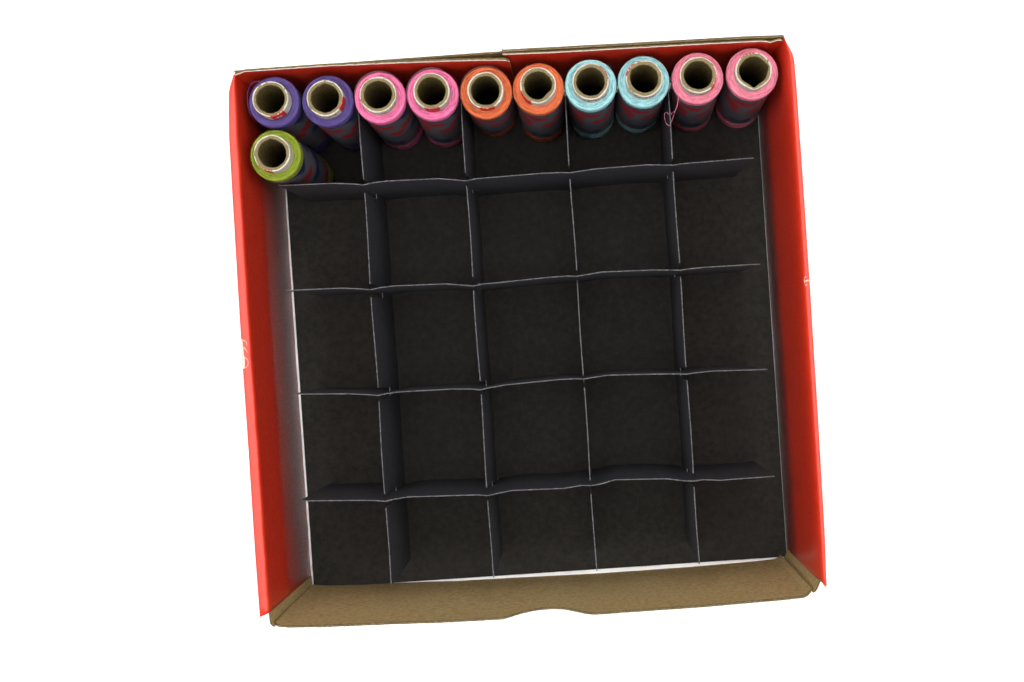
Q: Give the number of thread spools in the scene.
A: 11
